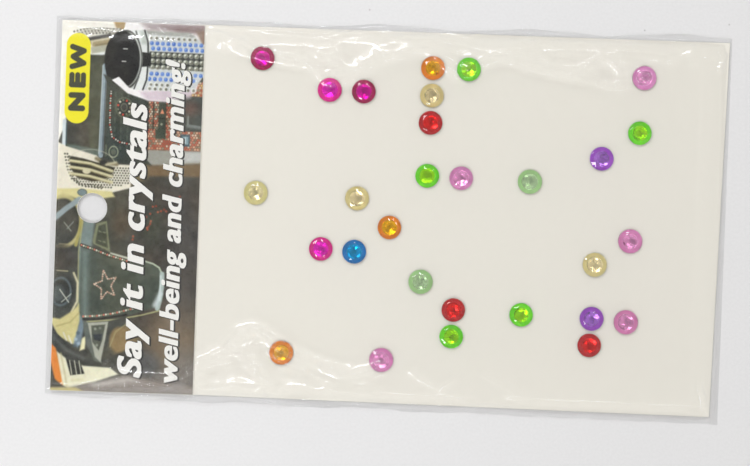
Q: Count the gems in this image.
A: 29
